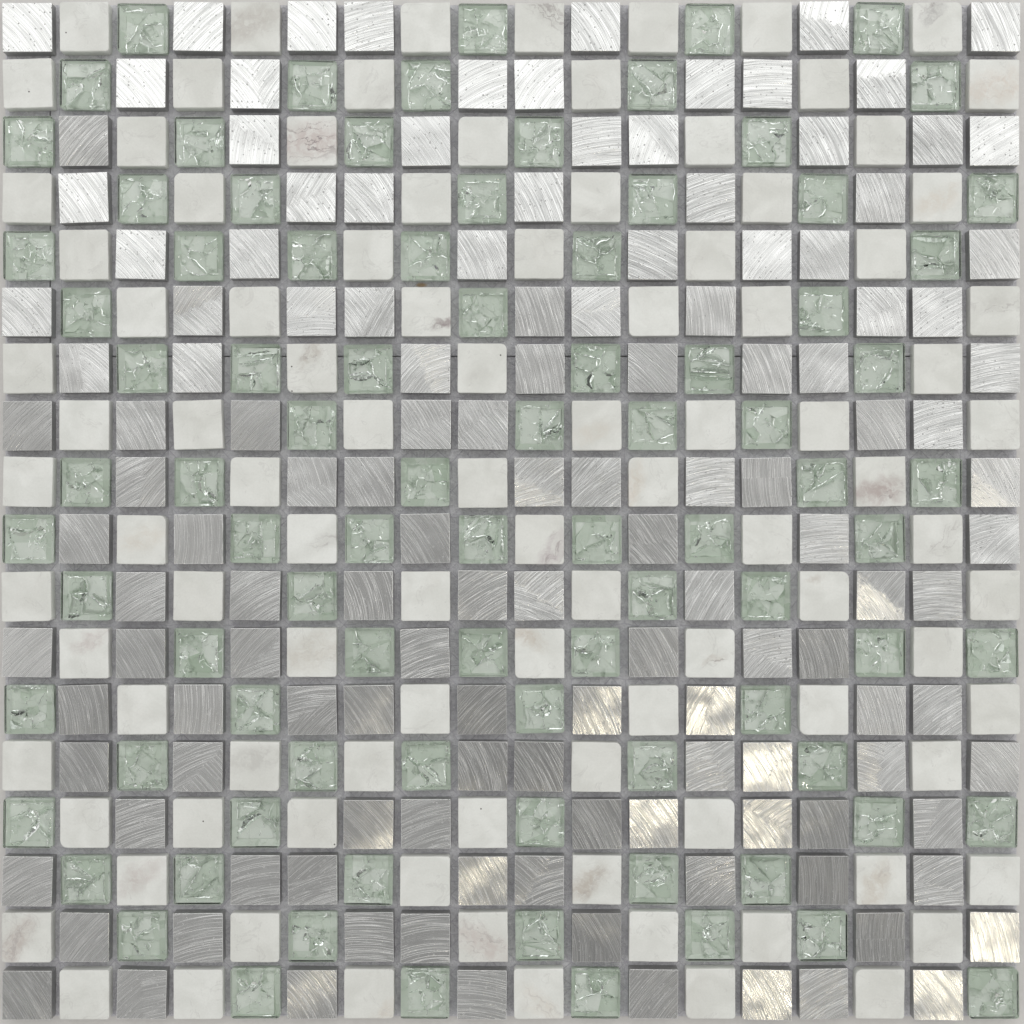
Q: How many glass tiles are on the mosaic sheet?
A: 89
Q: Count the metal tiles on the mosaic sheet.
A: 136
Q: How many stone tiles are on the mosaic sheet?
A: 99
